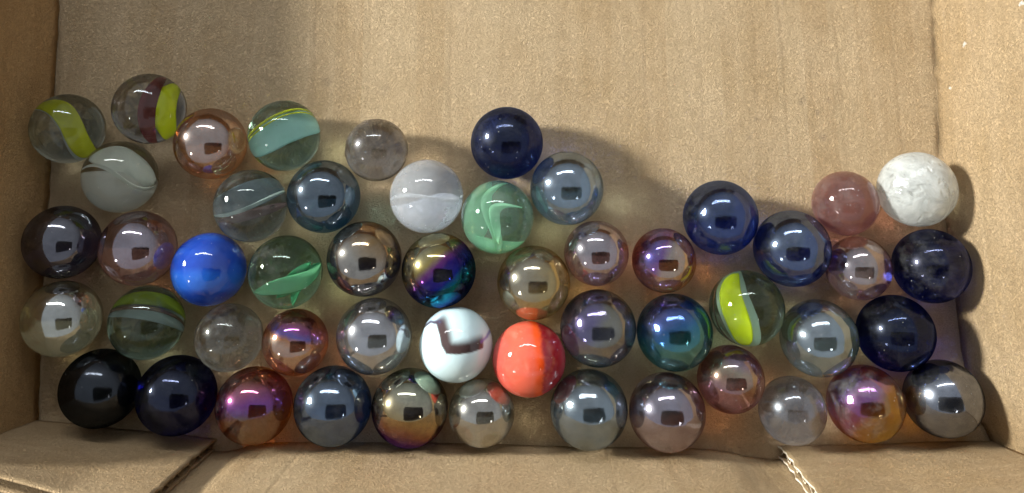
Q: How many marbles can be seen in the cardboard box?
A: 51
